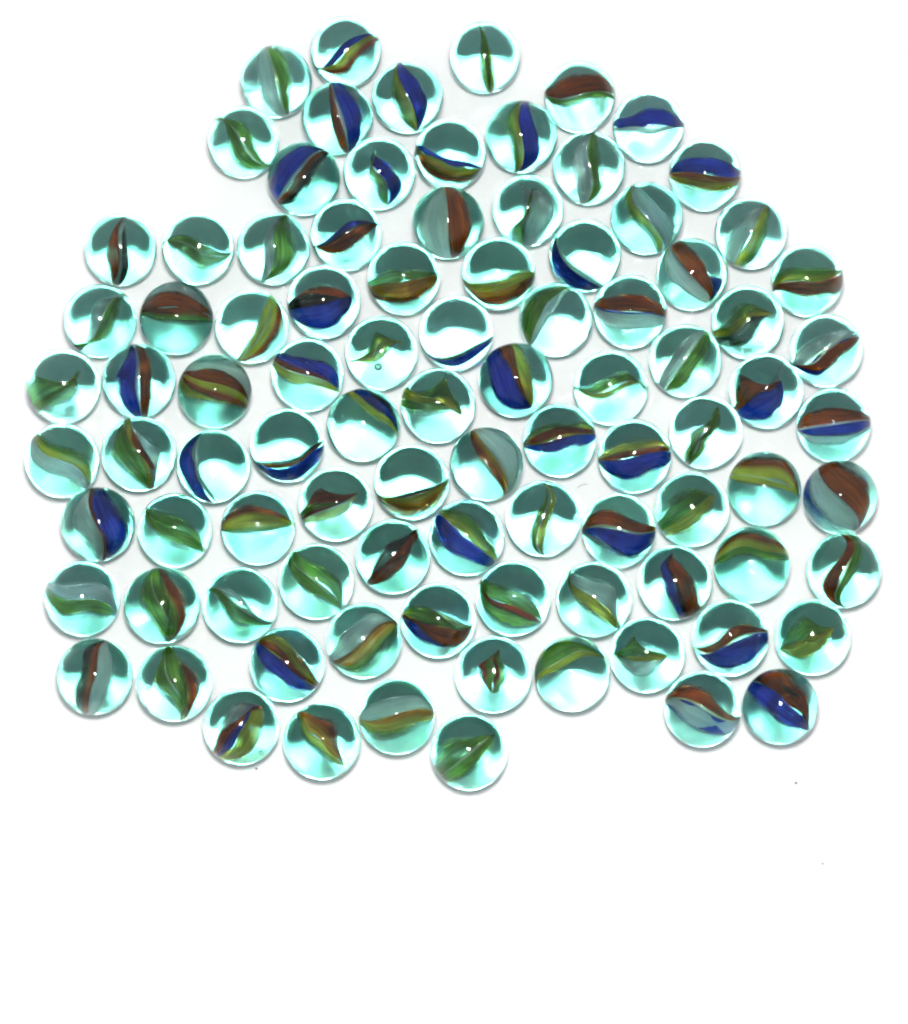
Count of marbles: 93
